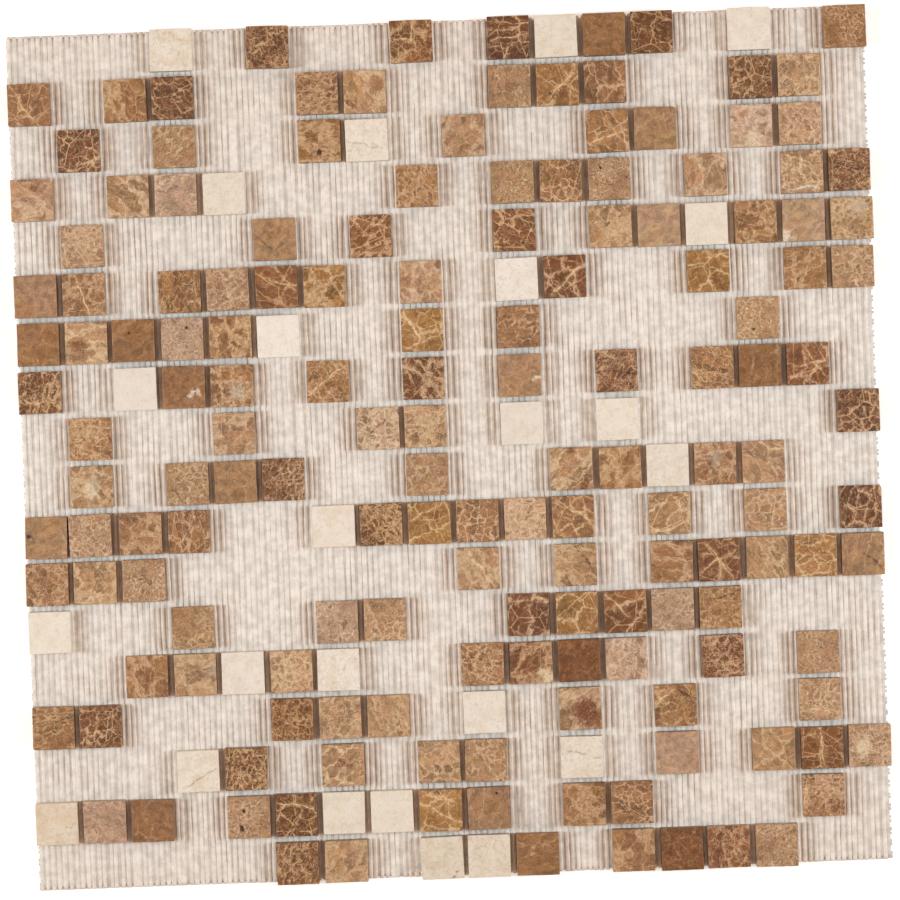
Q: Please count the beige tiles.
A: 24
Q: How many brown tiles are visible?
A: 157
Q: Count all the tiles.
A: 181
